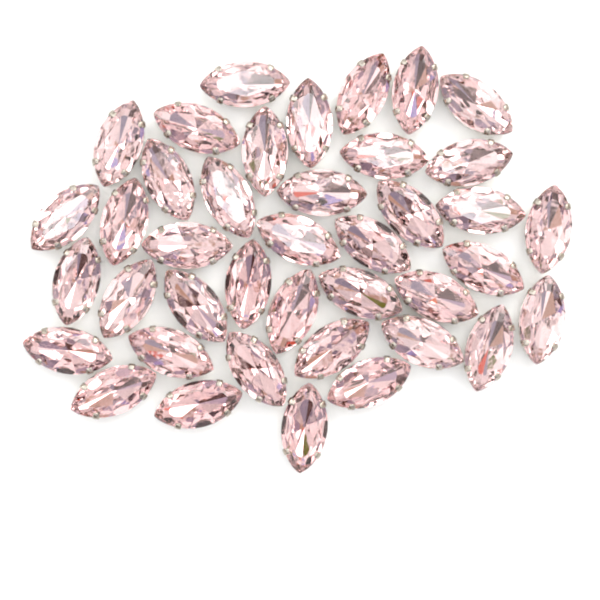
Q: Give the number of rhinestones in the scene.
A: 40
